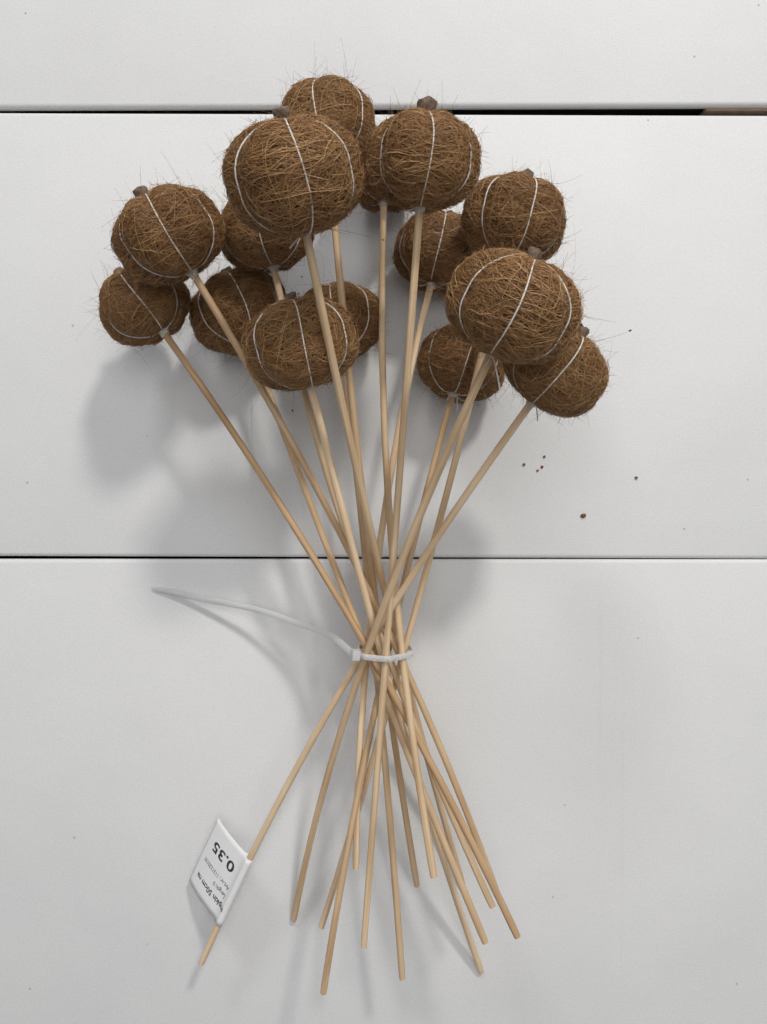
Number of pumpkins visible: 15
